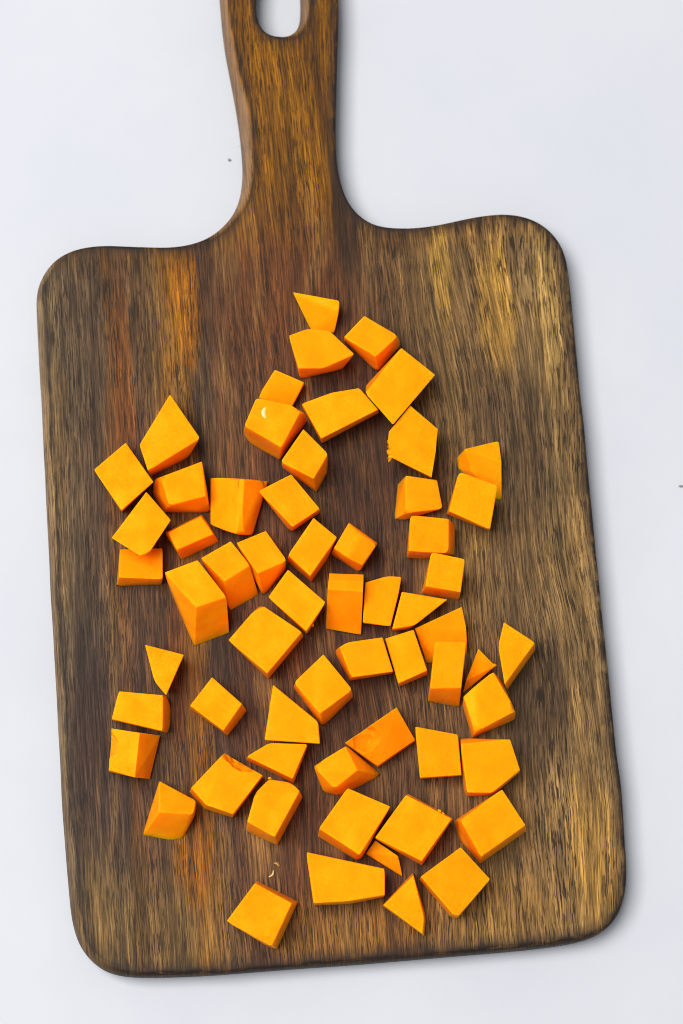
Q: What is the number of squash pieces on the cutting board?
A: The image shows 61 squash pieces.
